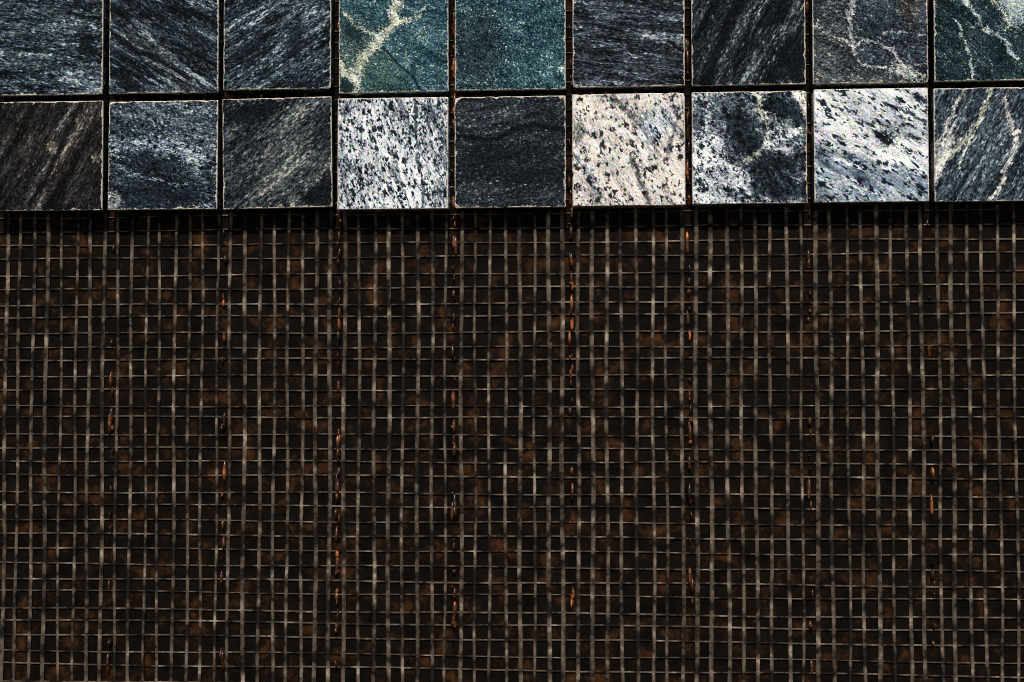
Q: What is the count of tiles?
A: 18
